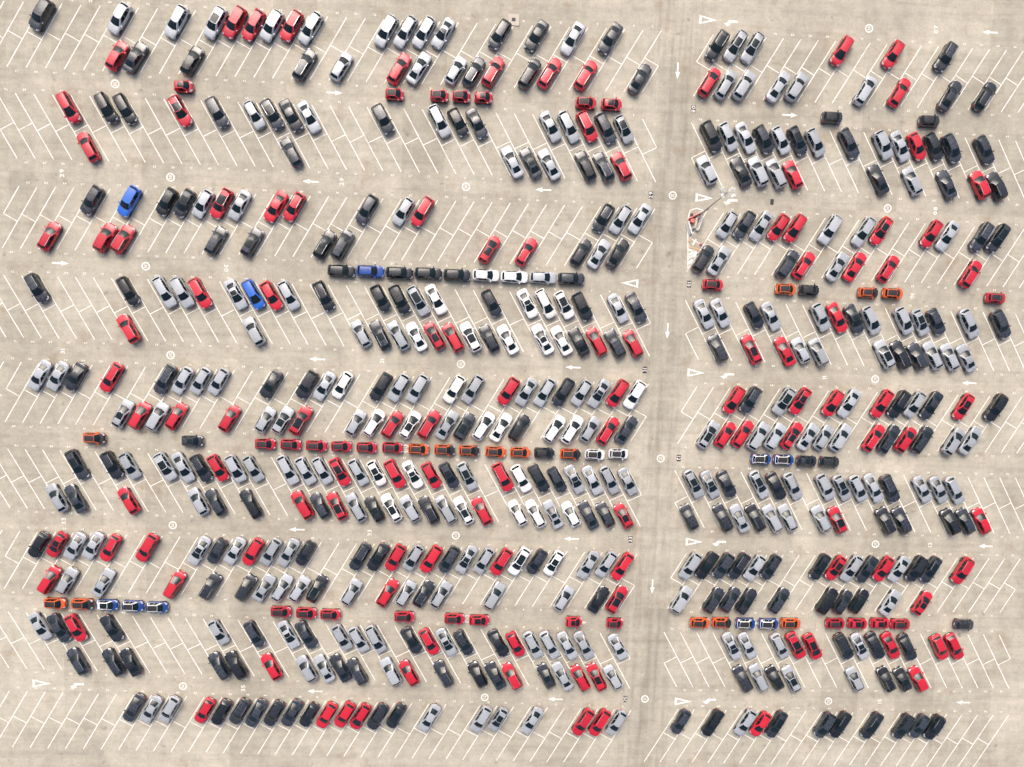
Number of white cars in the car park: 32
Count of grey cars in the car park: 200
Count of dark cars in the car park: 195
